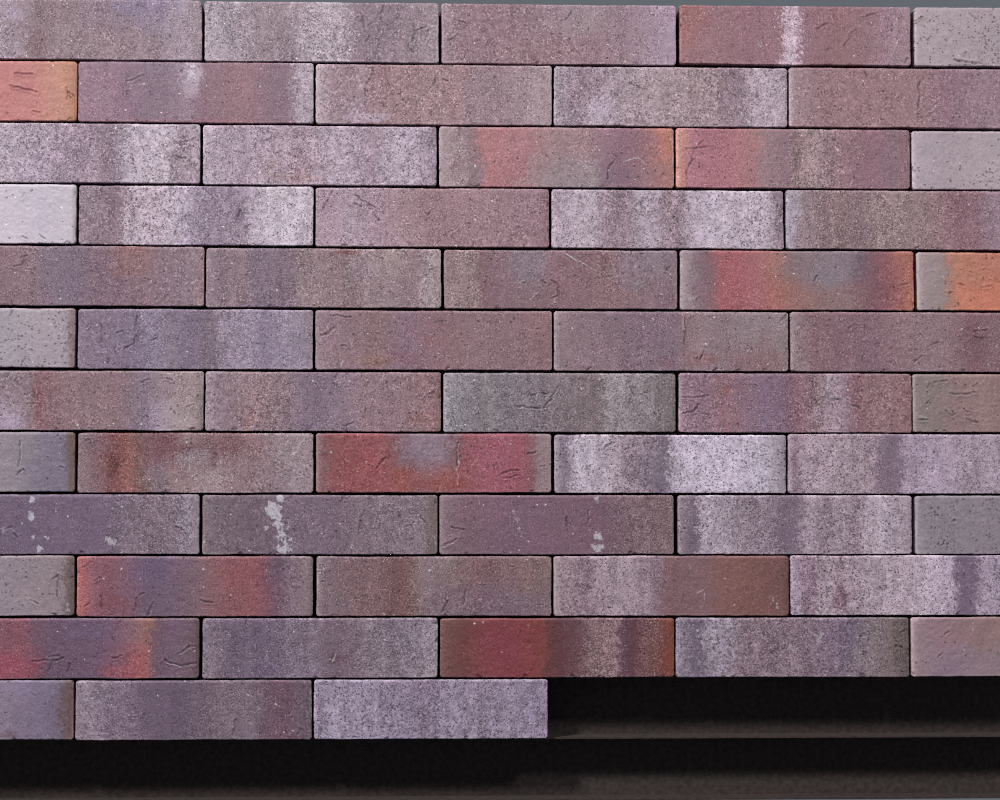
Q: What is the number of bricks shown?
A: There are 58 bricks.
